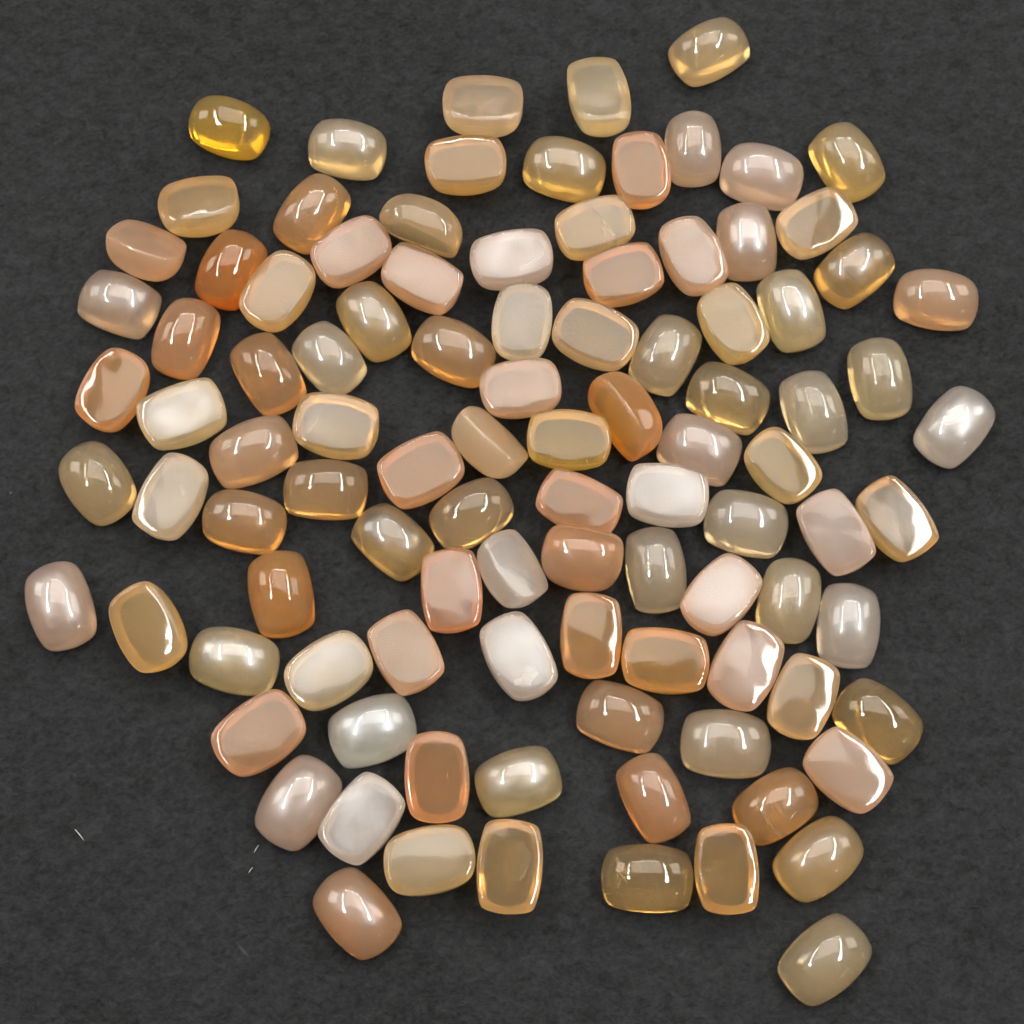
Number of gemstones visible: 101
